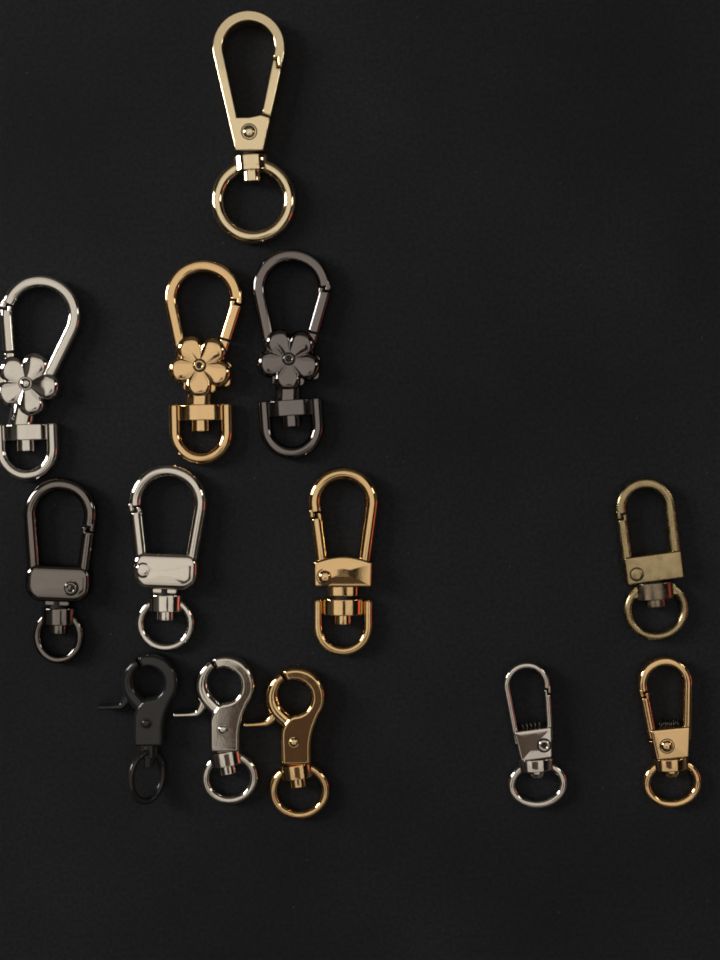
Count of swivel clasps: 13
